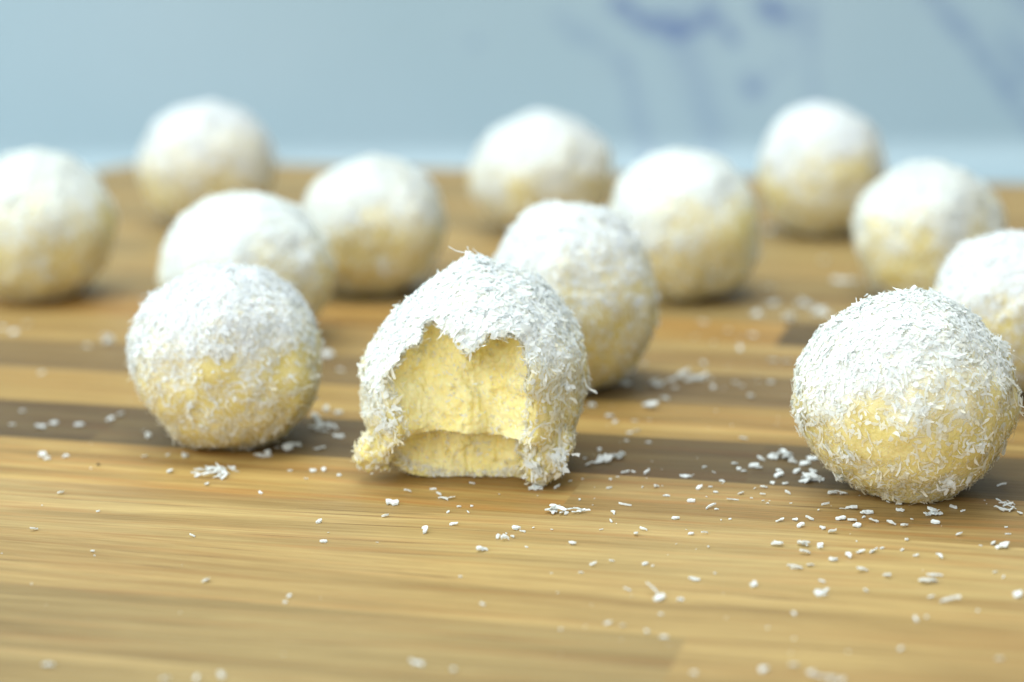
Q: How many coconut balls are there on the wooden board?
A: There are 13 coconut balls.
